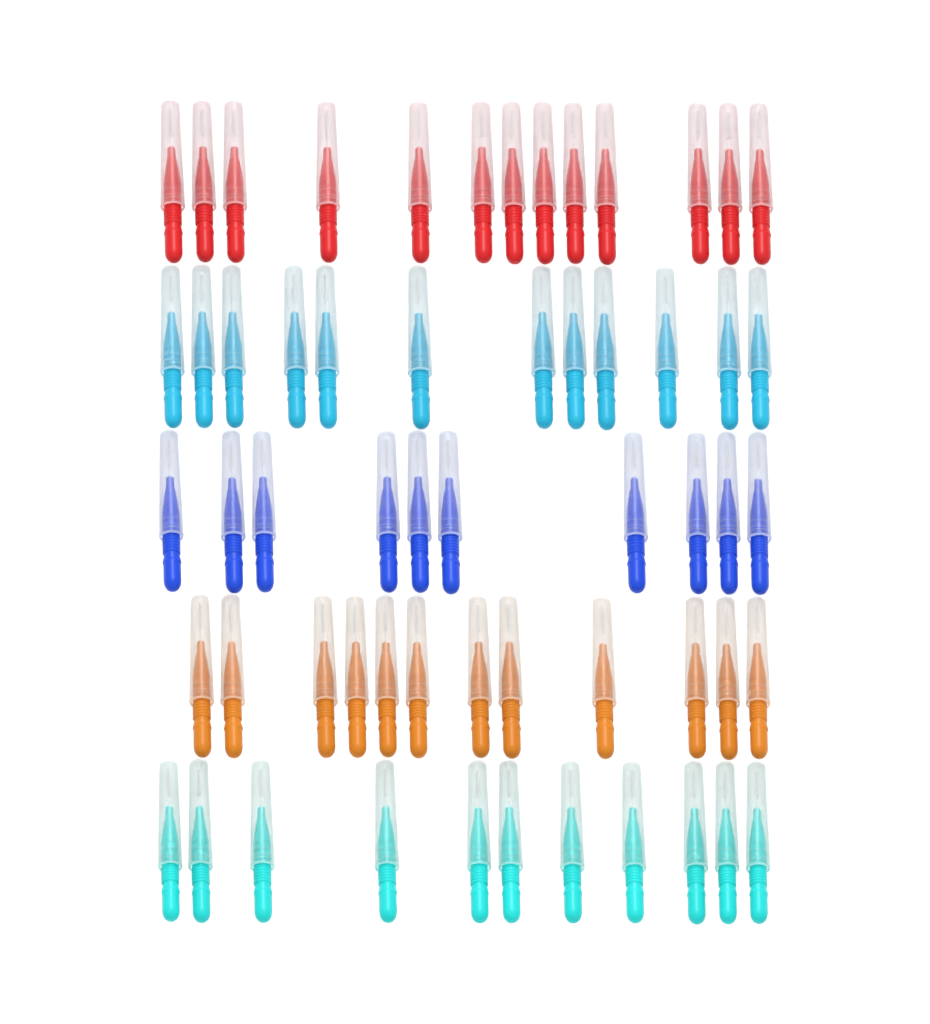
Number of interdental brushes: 58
